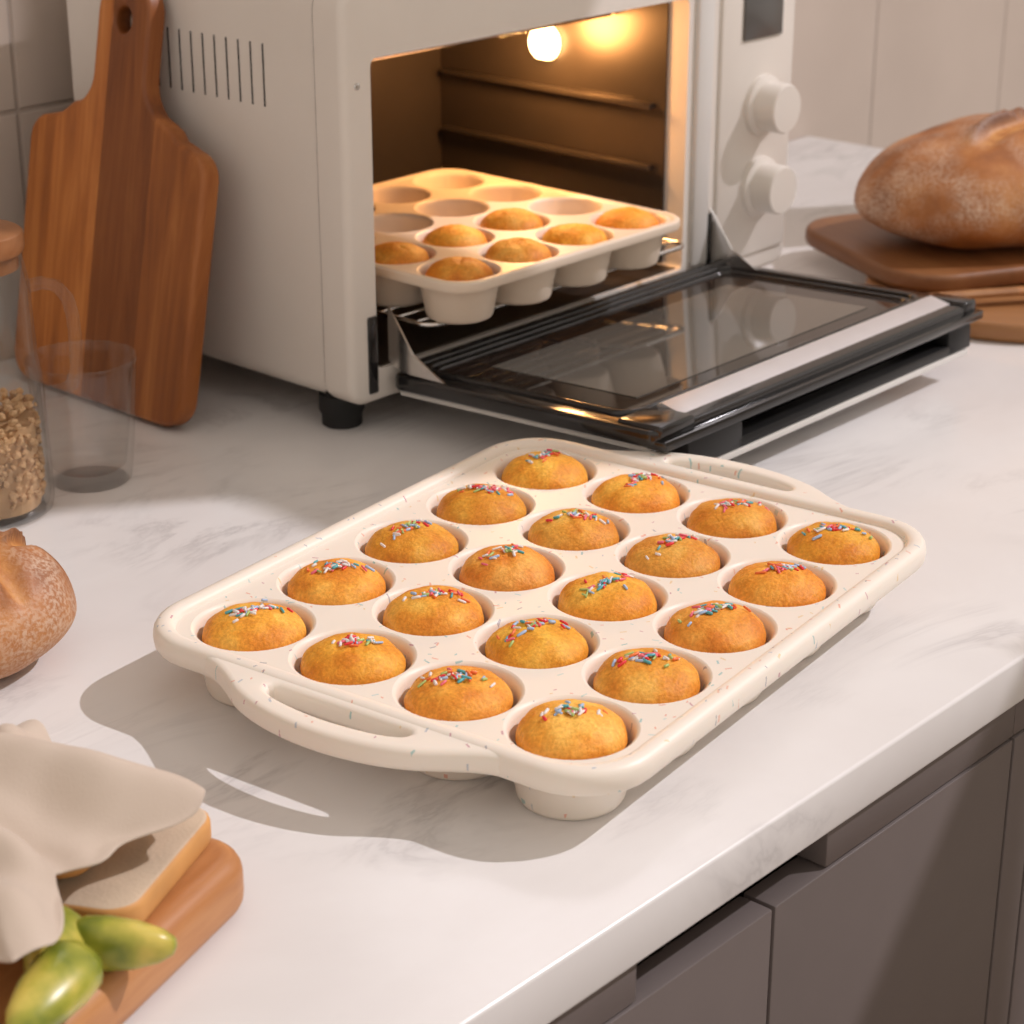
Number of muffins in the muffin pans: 27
